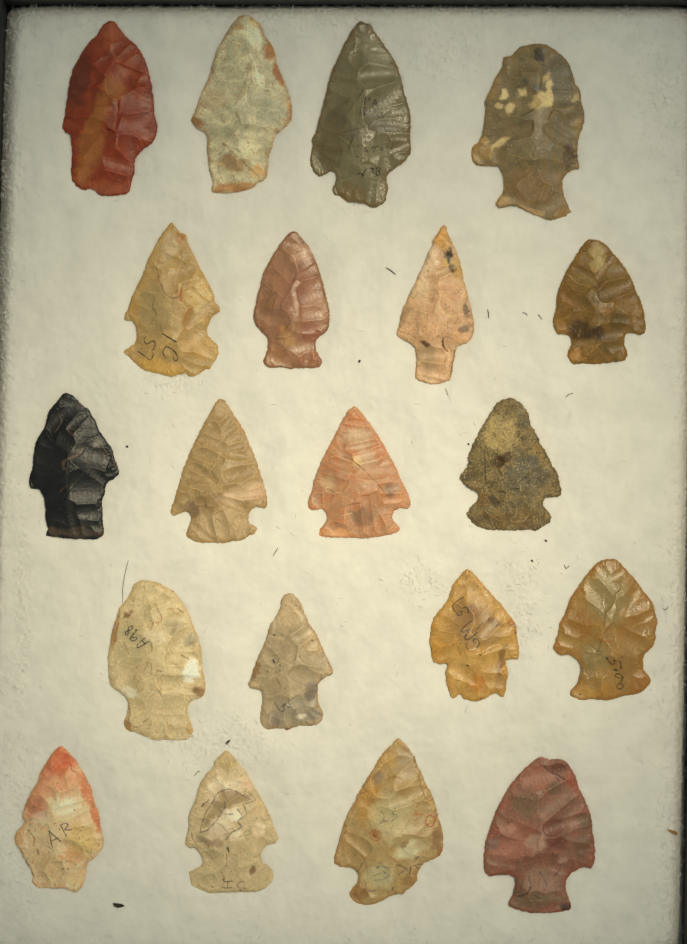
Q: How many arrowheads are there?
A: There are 20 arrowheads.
